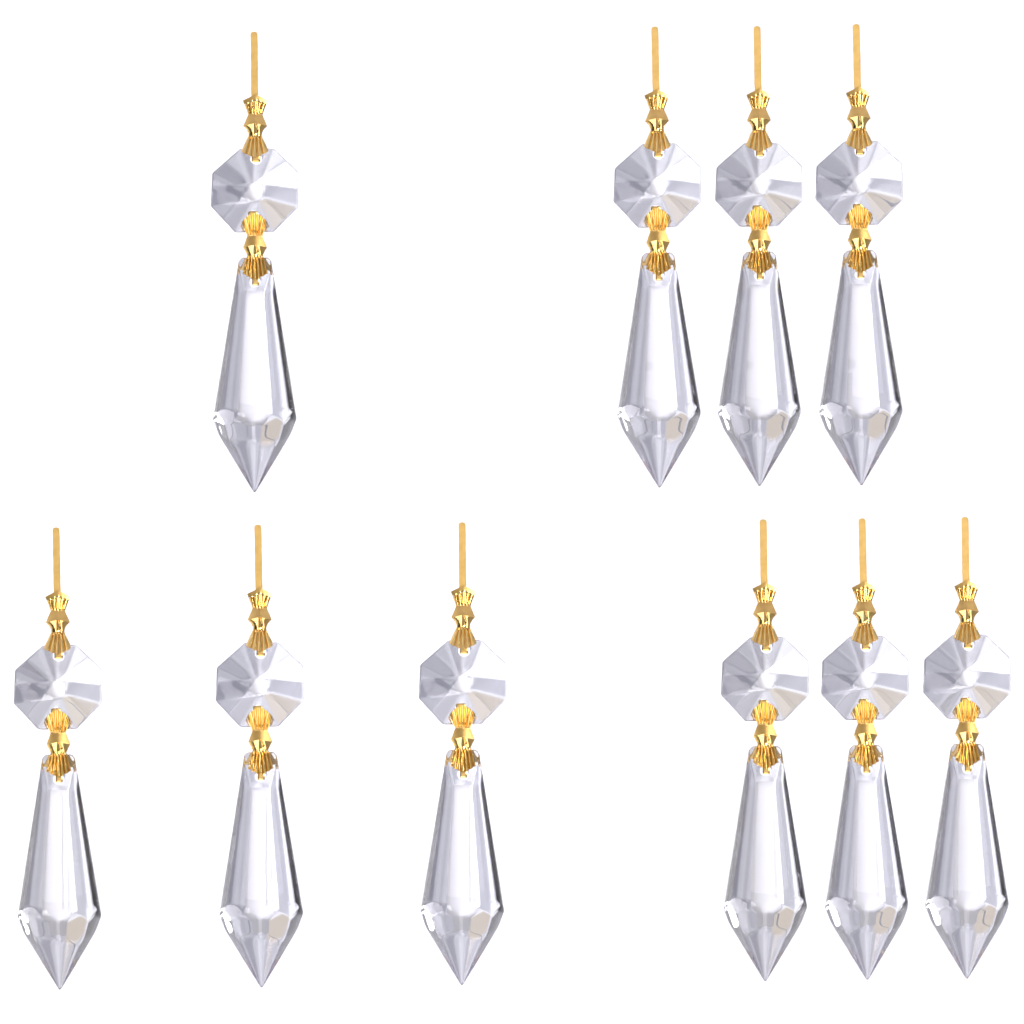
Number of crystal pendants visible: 10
